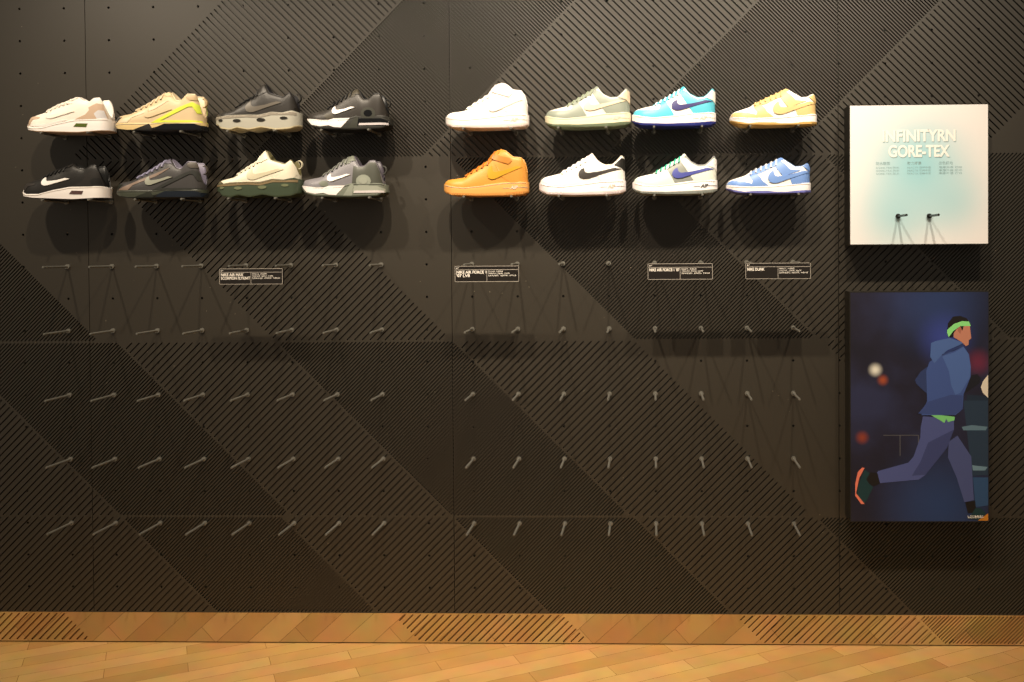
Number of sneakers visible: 16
